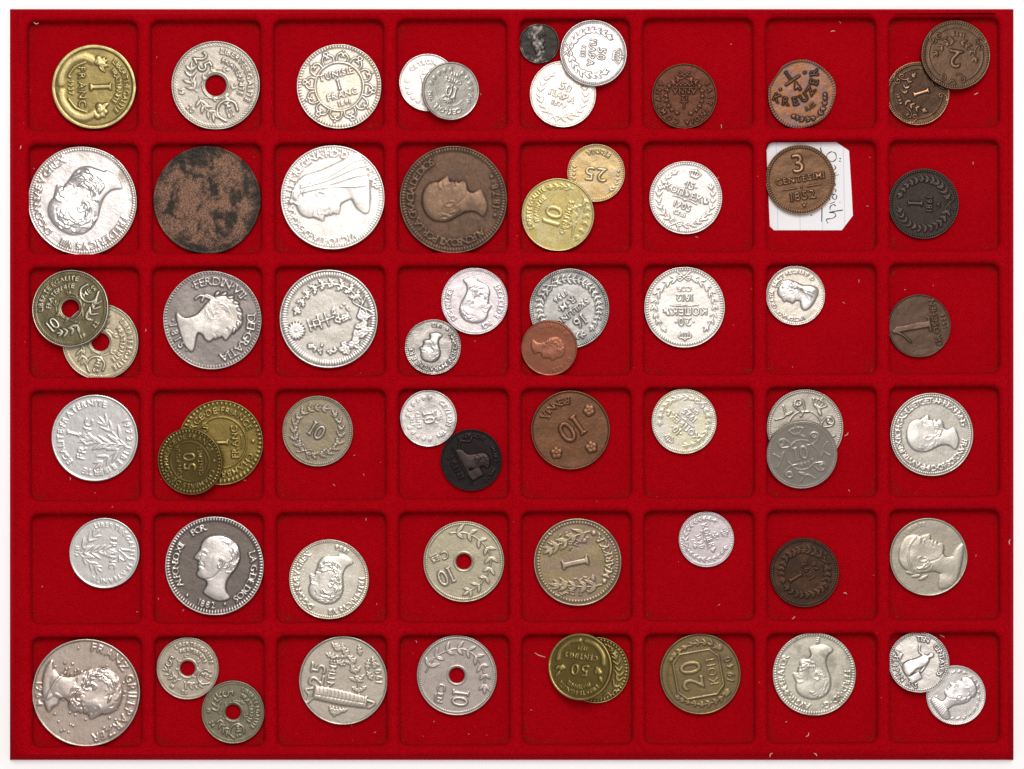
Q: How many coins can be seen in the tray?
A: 62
